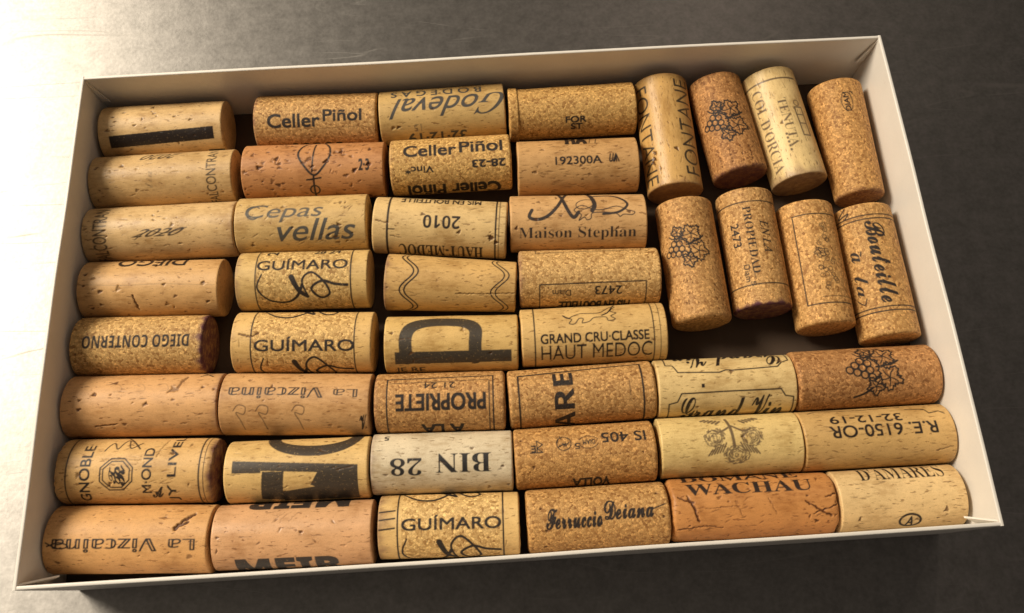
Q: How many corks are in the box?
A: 46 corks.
